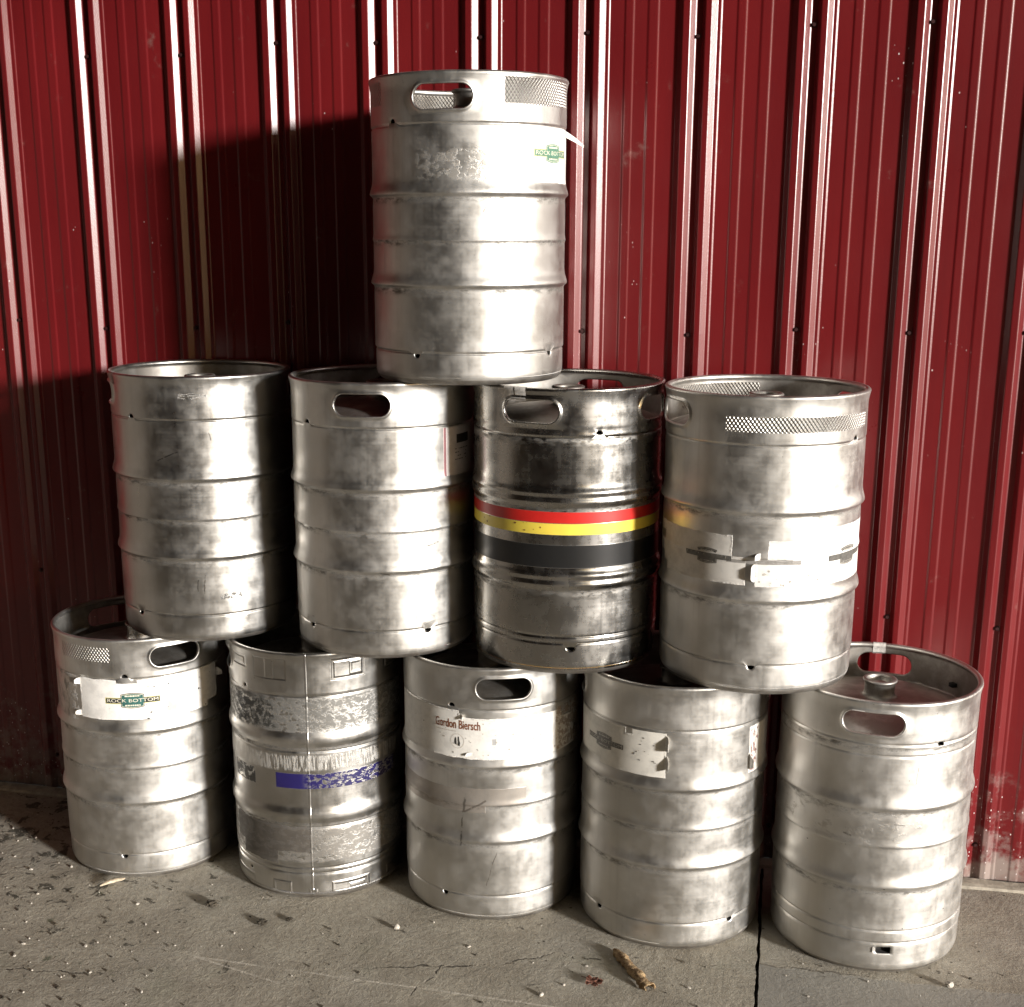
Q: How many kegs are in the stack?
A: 10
